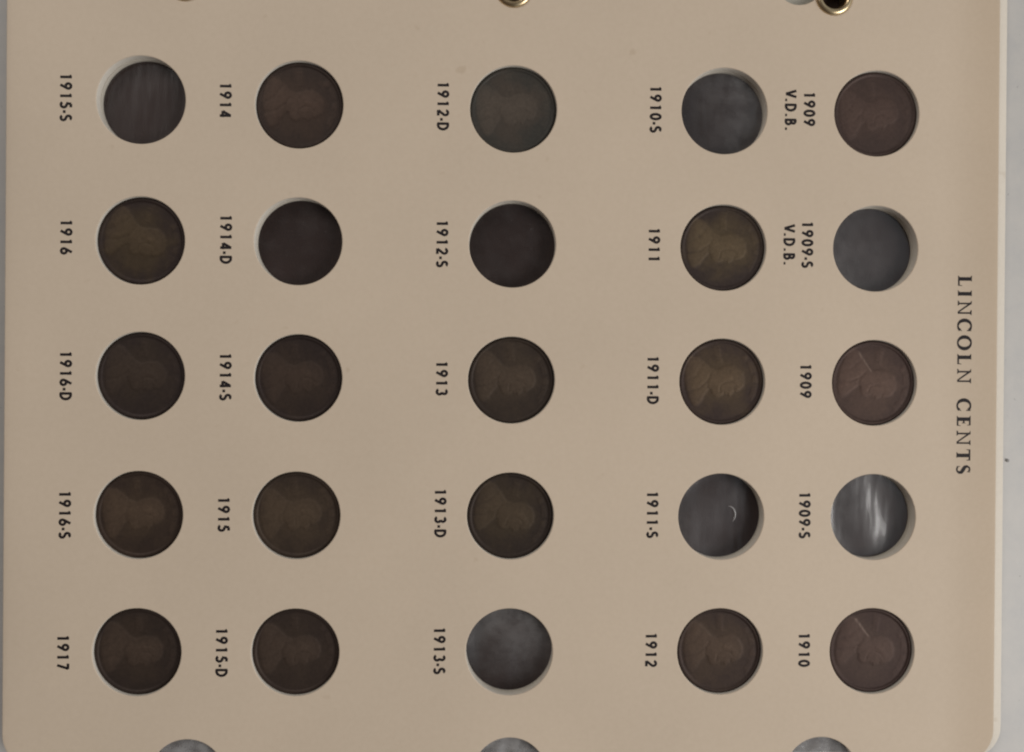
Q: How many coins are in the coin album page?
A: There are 17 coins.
